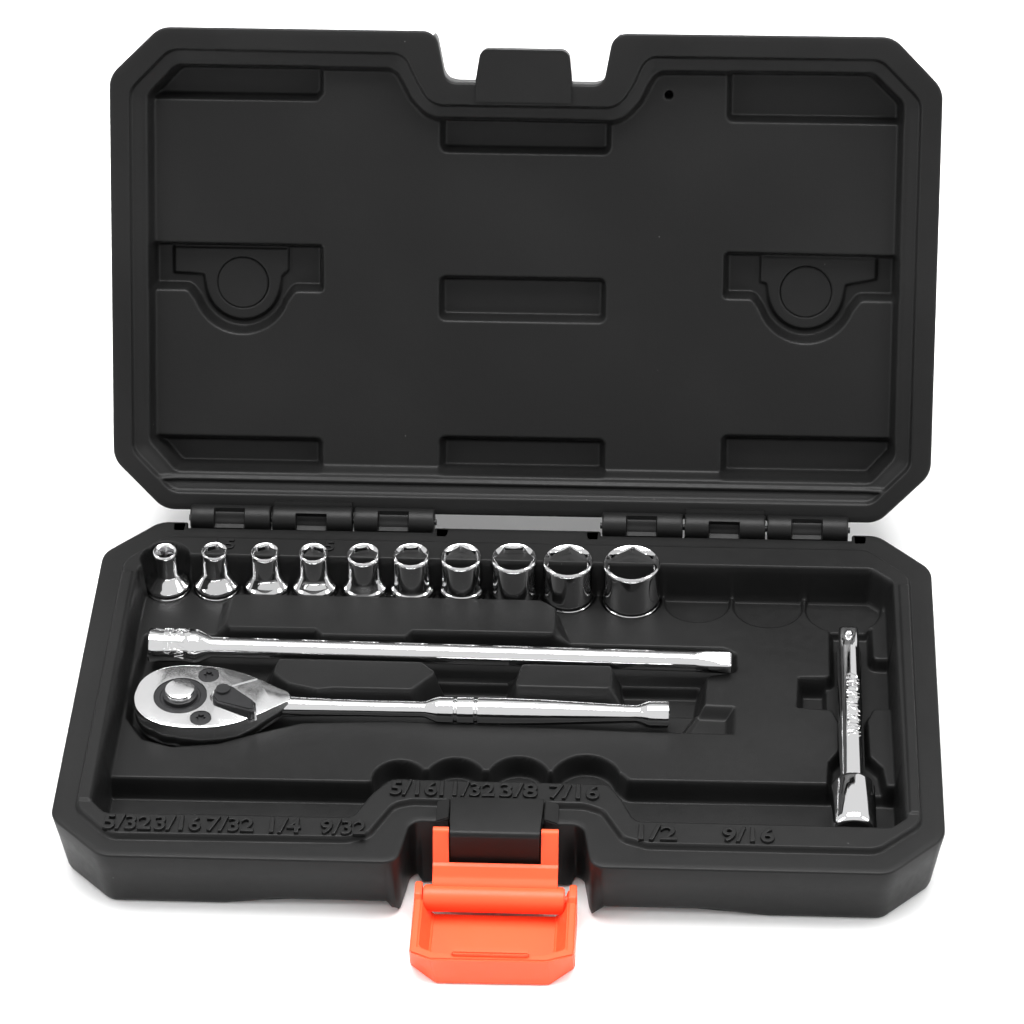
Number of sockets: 10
